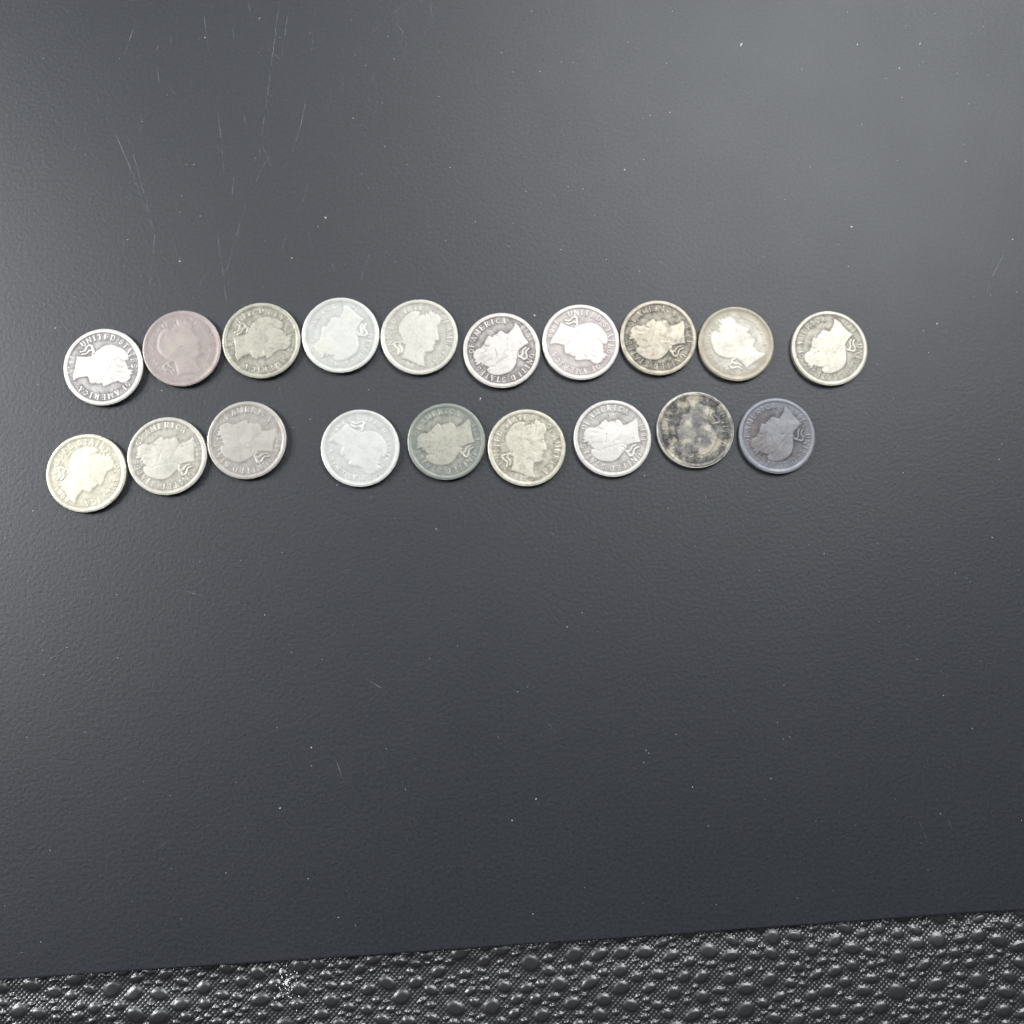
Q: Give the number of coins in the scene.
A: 19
